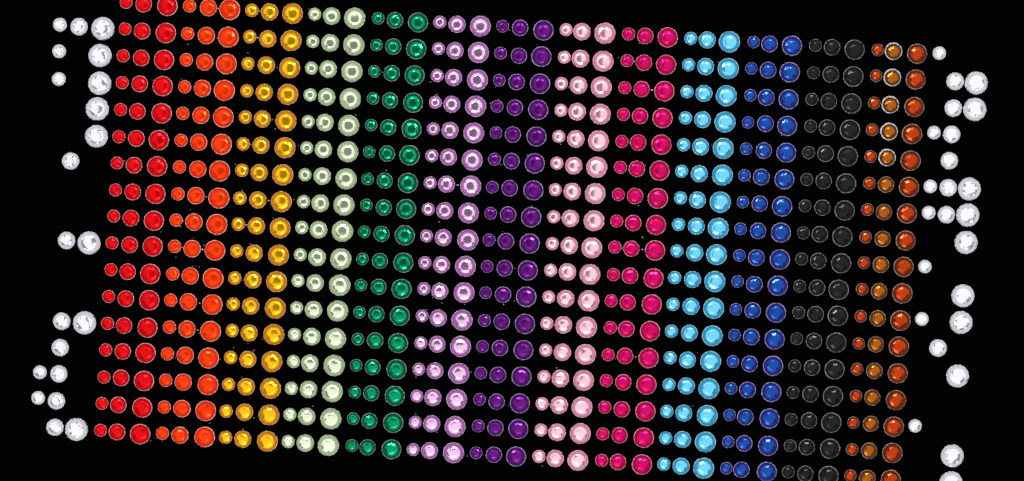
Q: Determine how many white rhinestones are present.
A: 45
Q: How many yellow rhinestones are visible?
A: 51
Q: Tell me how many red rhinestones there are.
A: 51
